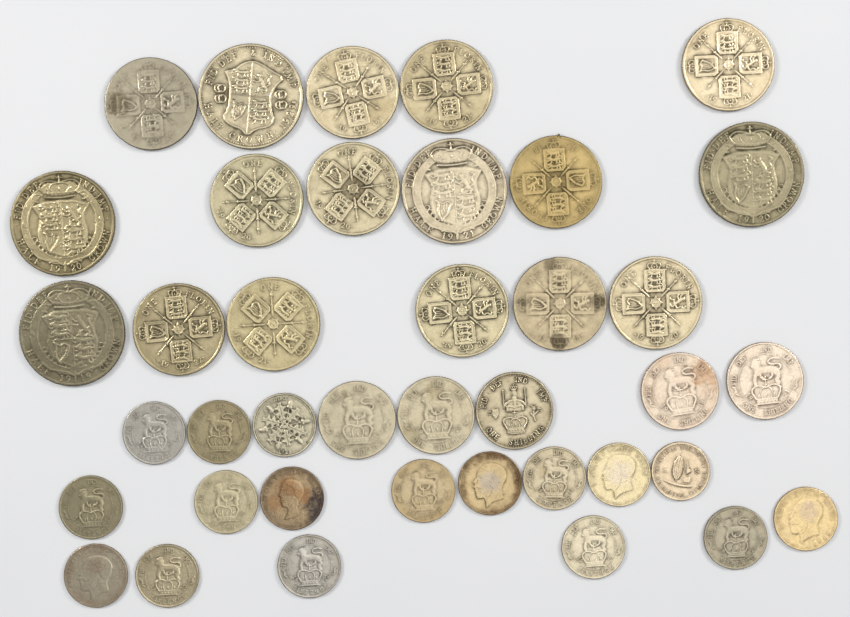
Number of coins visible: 39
